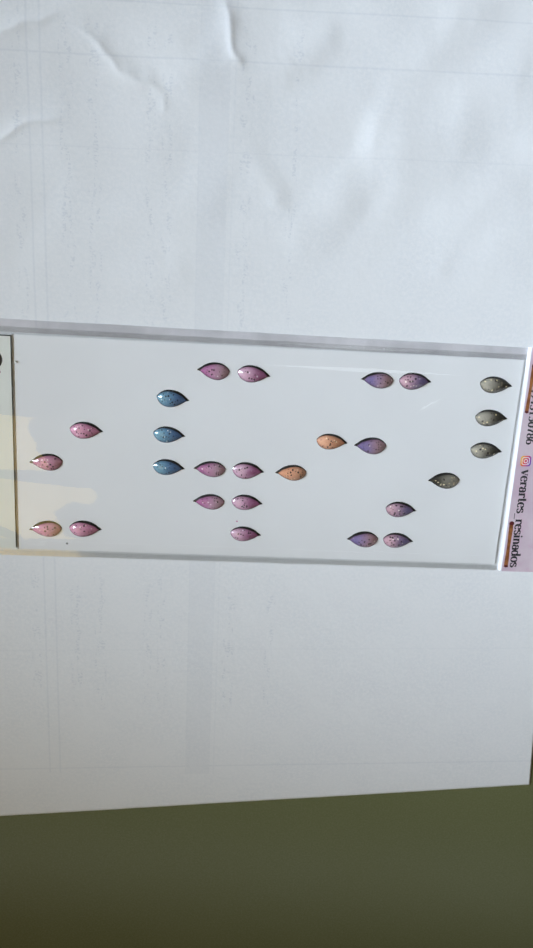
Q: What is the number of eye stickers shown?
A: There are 26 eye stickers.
